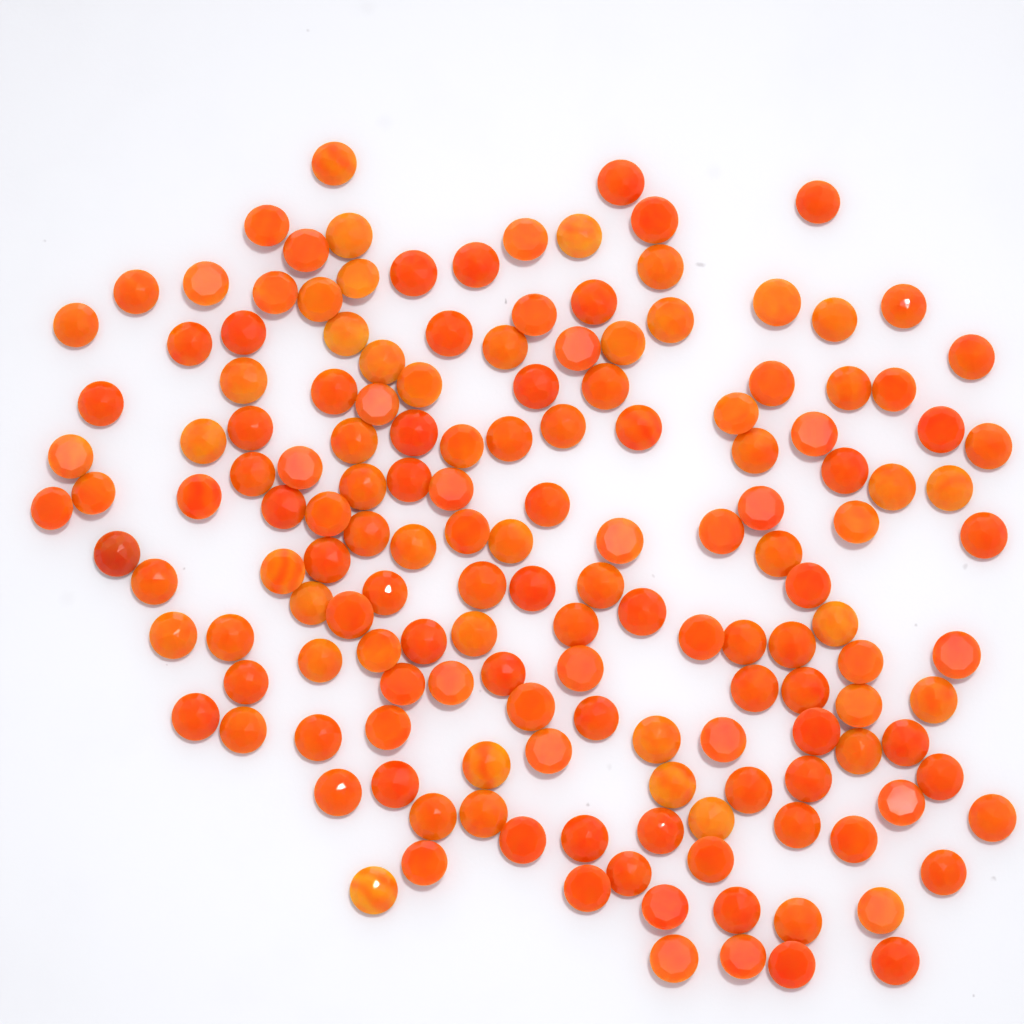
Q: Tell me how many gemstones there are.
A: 158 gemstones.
